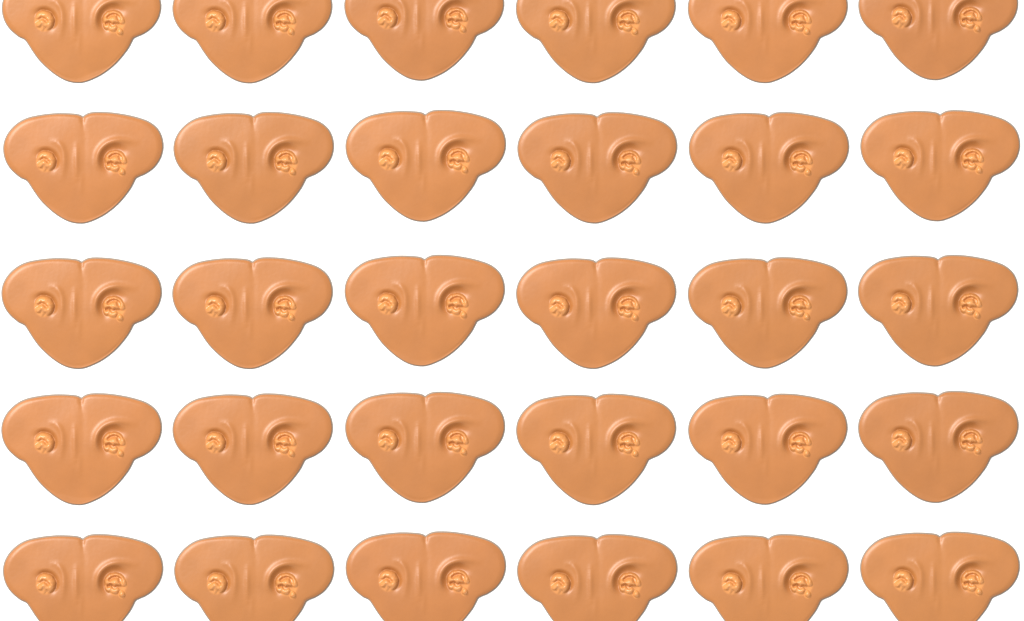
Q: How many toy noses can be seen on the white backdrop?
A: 30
